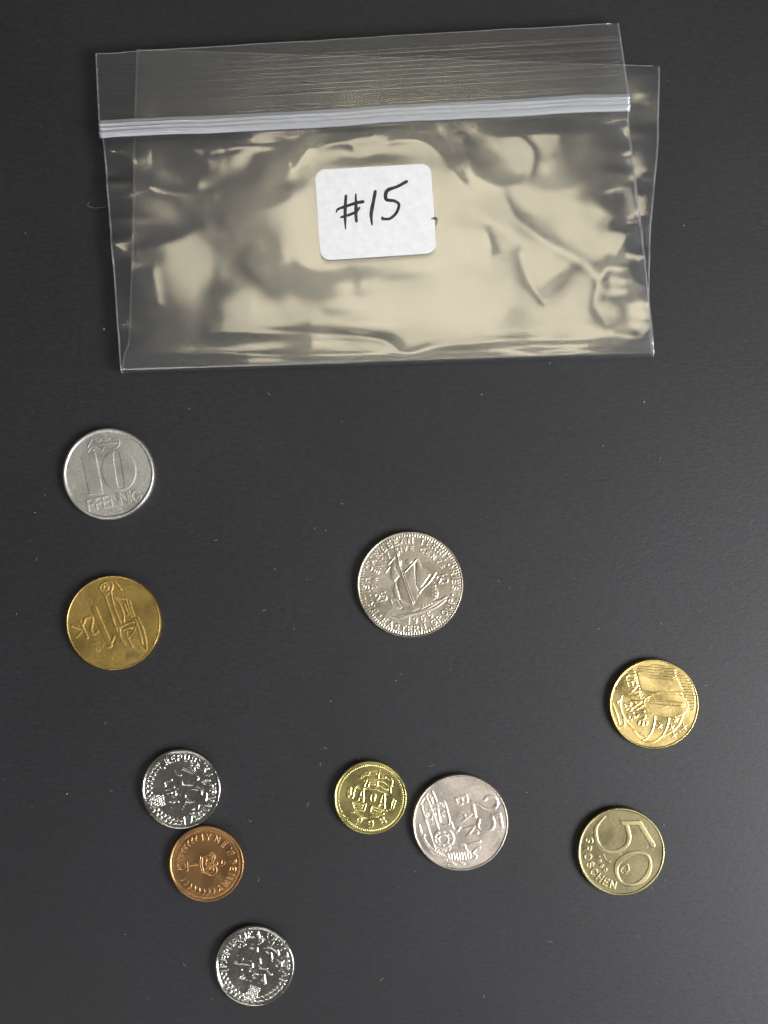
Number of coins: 10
